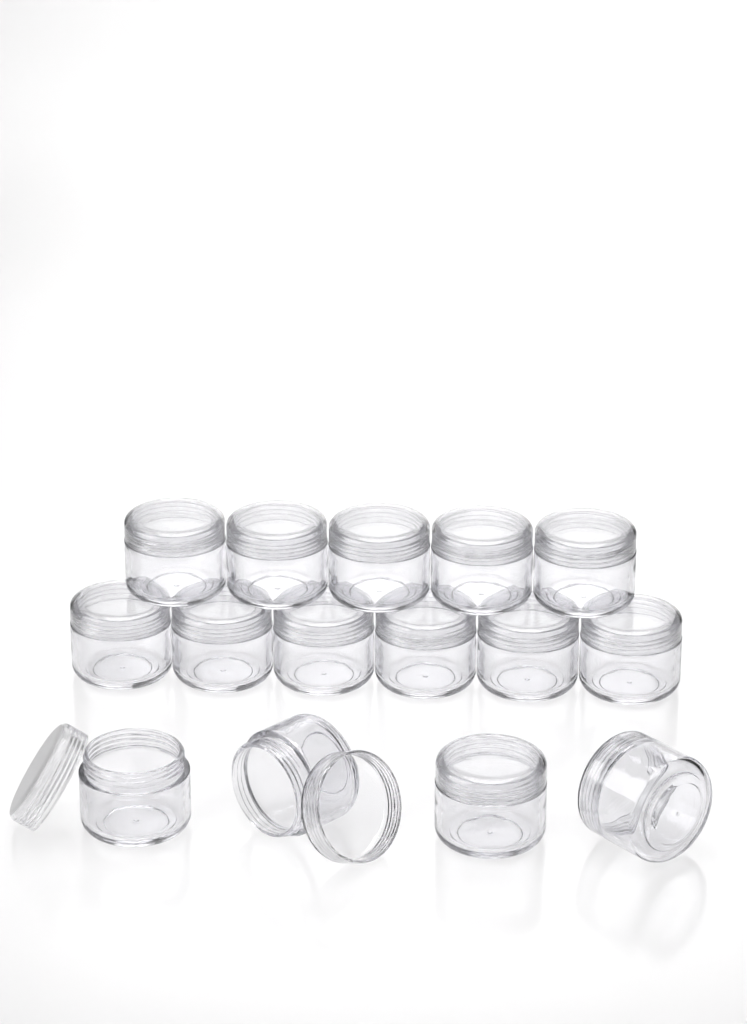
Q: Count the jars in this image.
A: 15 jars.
